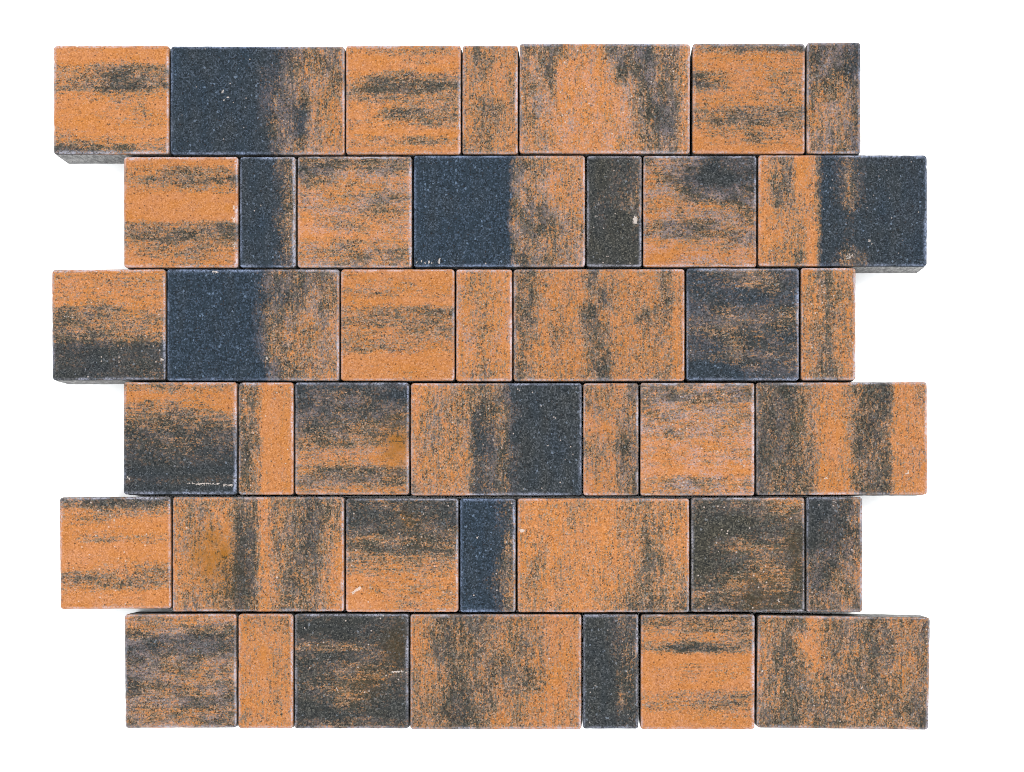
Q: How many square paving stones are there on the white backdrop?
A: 18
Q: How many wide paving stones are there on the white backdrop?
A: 12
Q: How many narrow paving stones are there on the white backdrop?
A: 12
